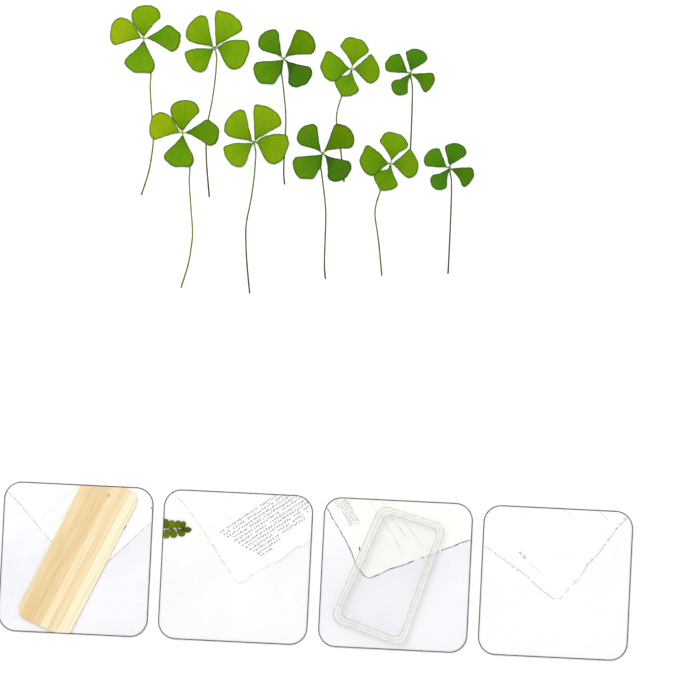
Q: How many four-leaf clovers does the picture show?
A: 10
